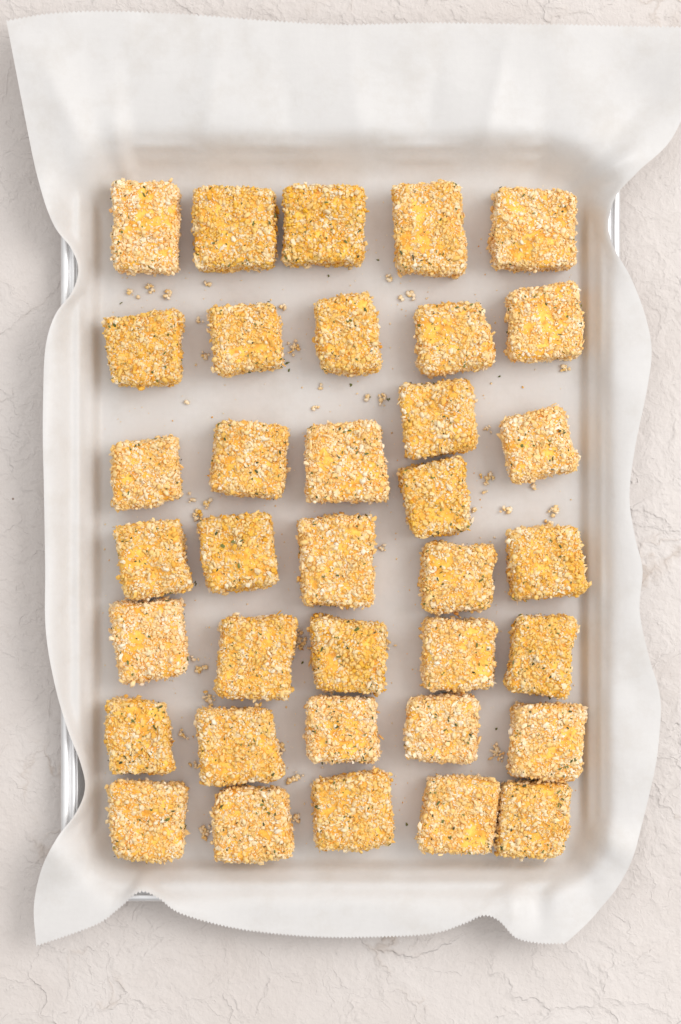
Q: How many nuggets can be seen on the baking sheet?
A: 36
